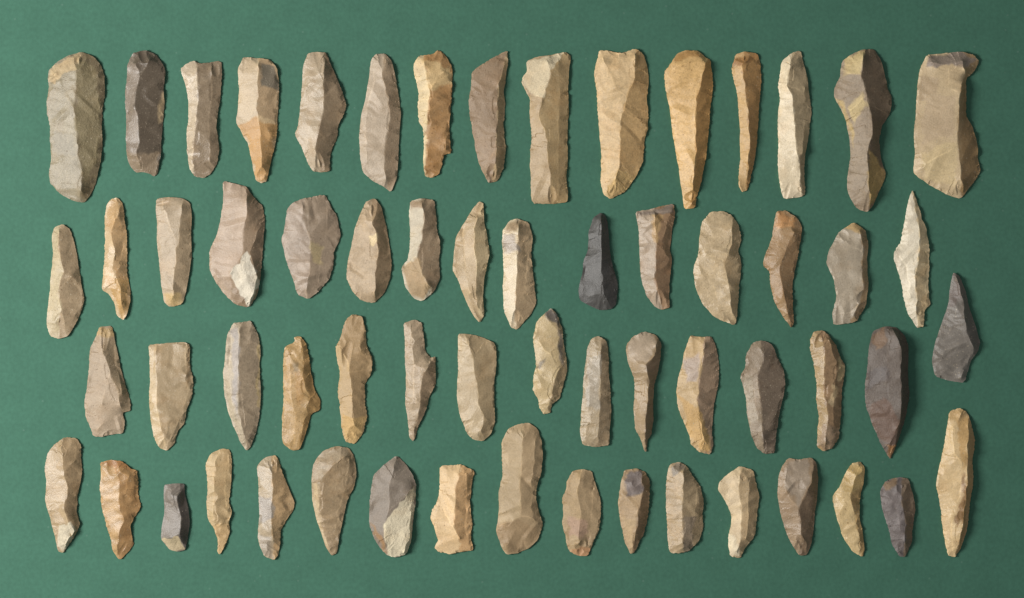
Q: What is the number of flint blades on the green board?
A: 62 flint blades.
